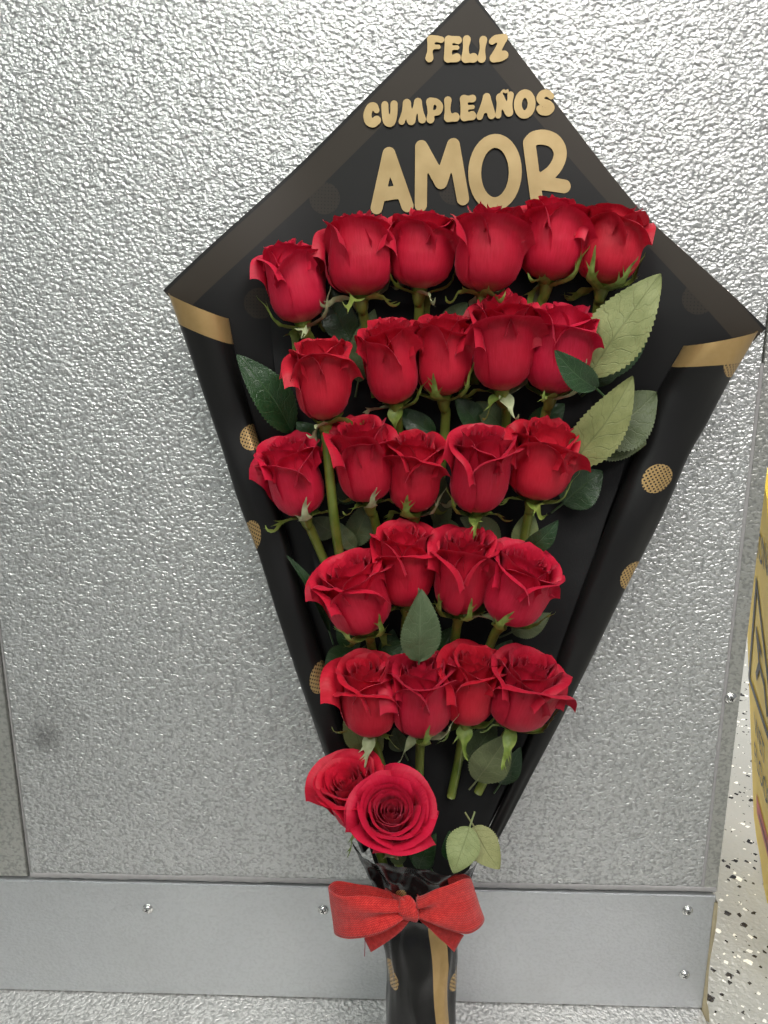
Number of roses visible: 26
